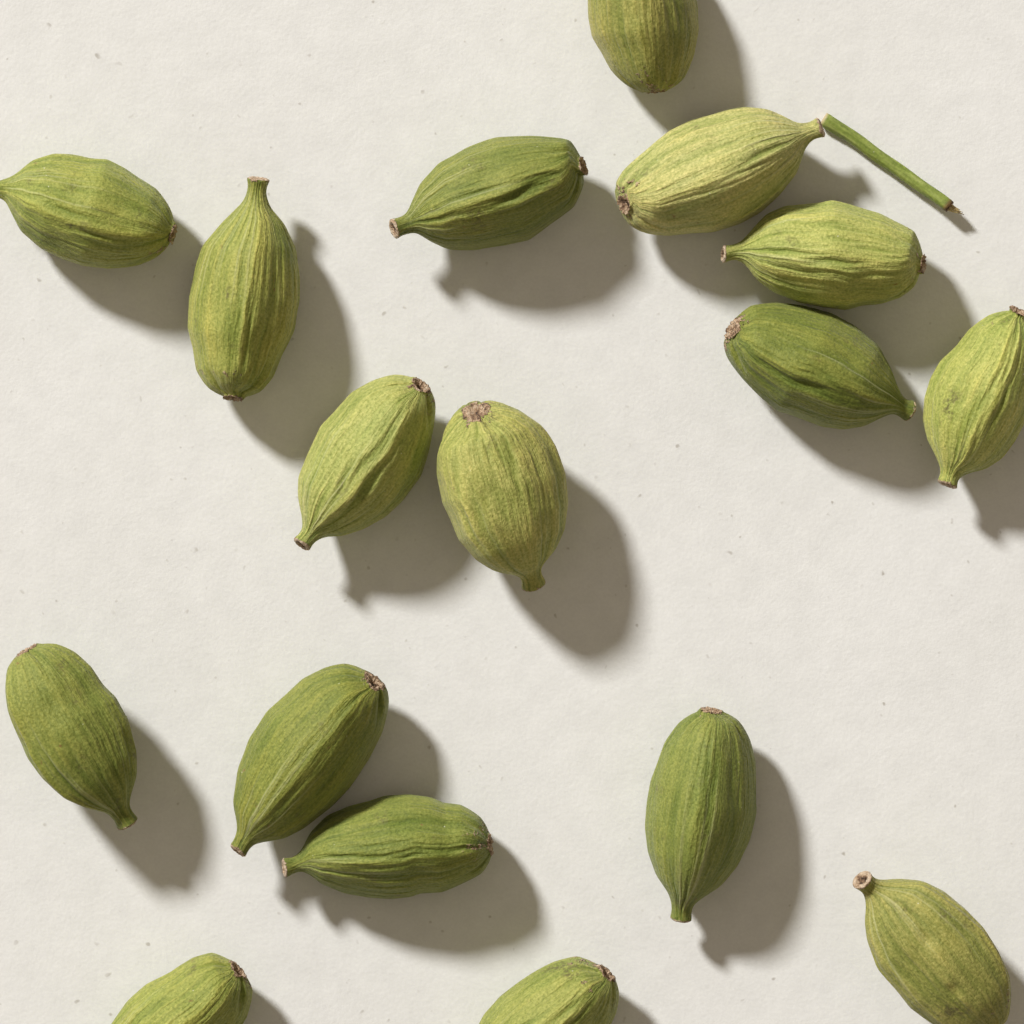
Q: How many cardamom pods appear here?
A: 17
